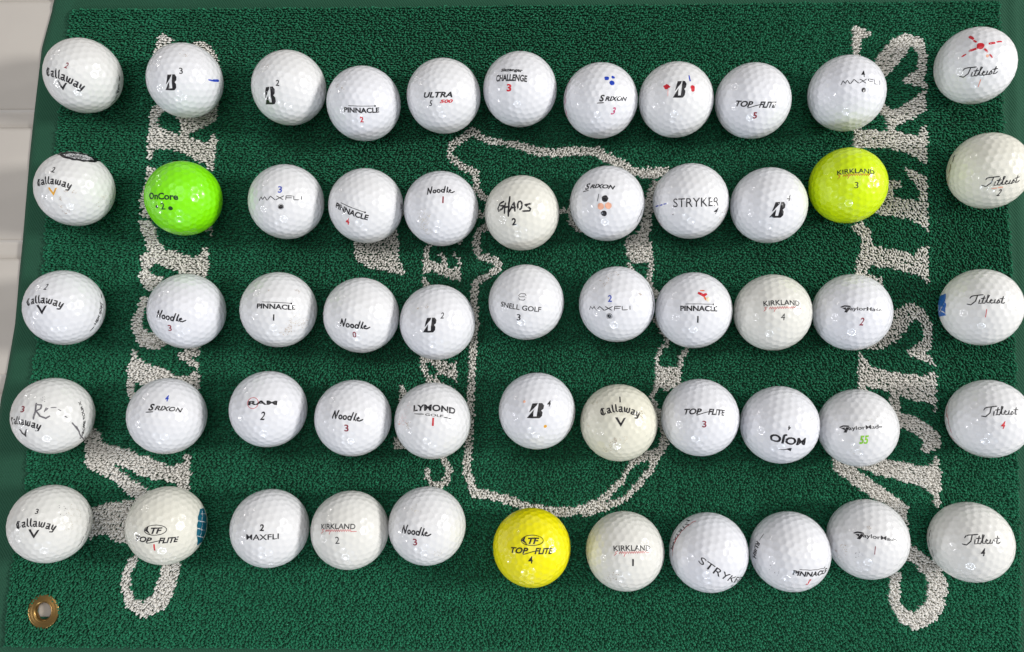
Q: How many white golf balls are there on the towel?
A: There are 52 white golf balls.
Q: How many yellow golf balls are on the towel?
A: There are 2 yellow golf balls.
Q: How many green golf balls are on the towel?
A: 1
